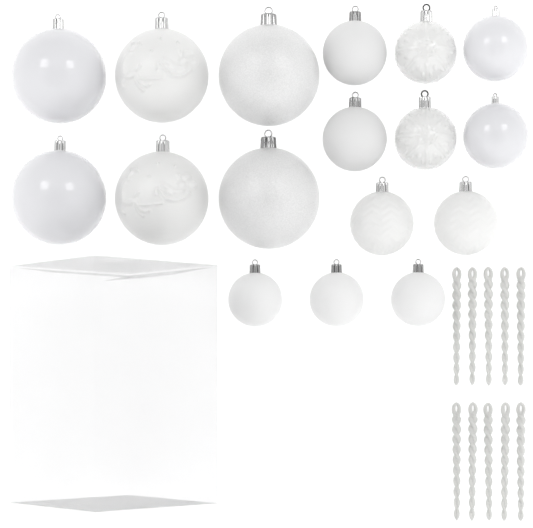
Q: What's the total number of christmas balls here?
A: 17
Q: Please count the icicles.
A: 10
